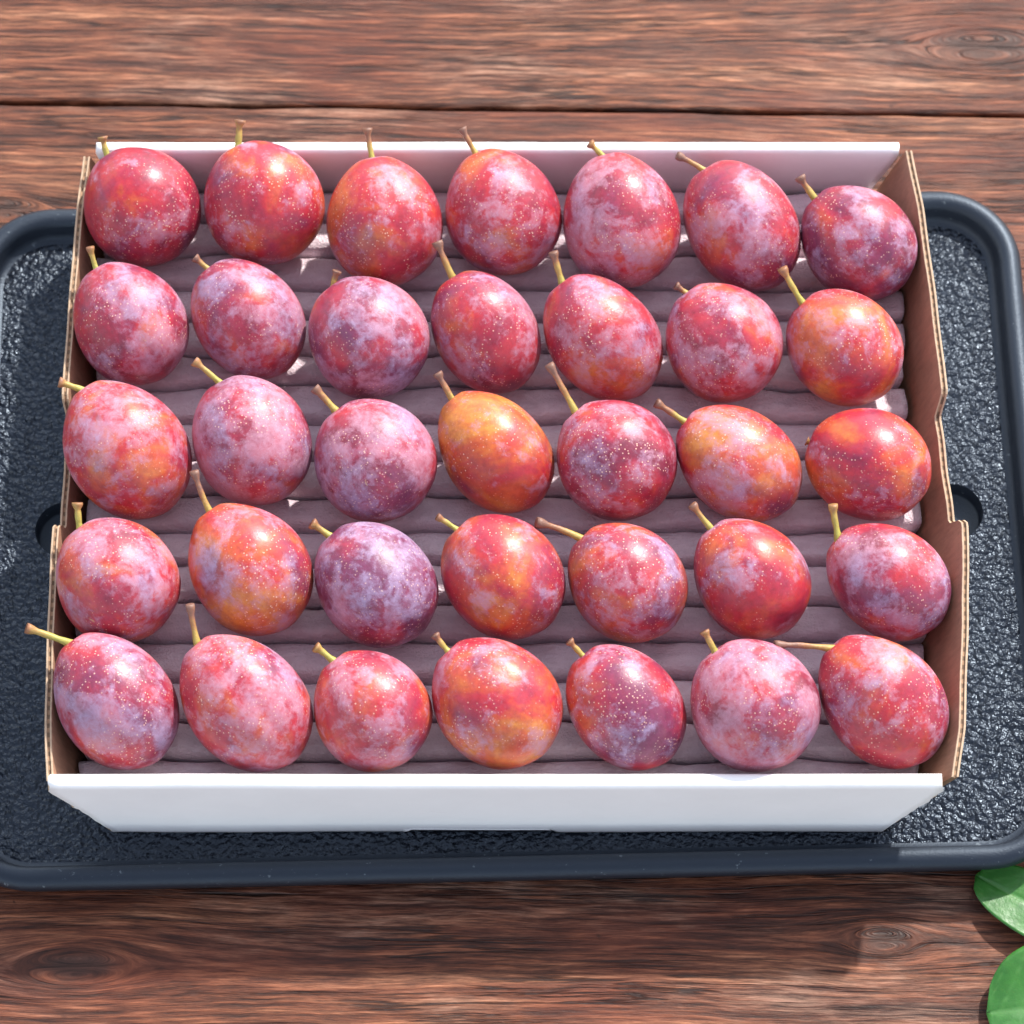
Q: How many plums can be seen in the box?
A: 35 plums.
